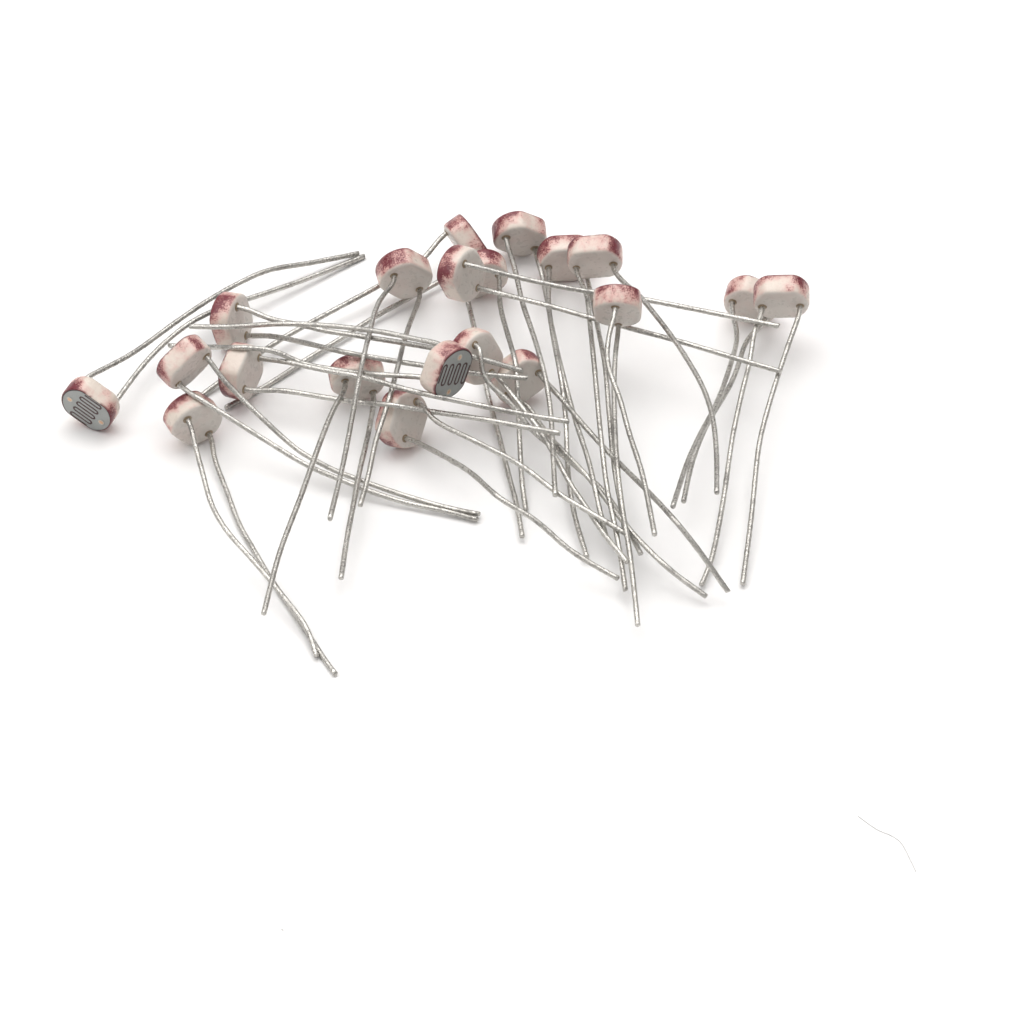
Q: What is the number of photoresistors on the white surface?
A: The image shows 20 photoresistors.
